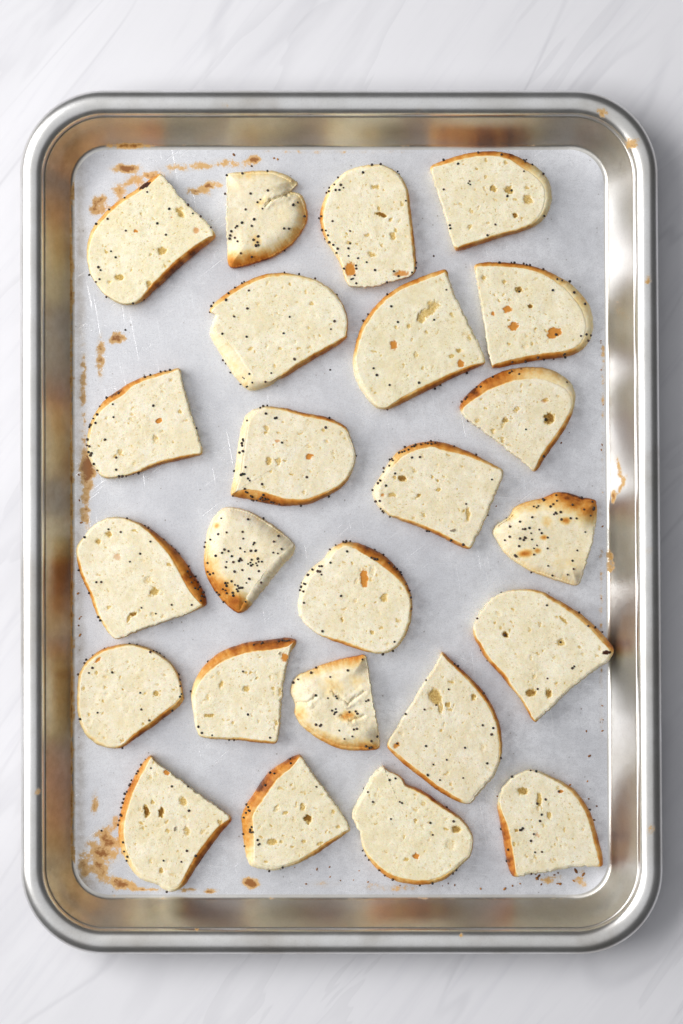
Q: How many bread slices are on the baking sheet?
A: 24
